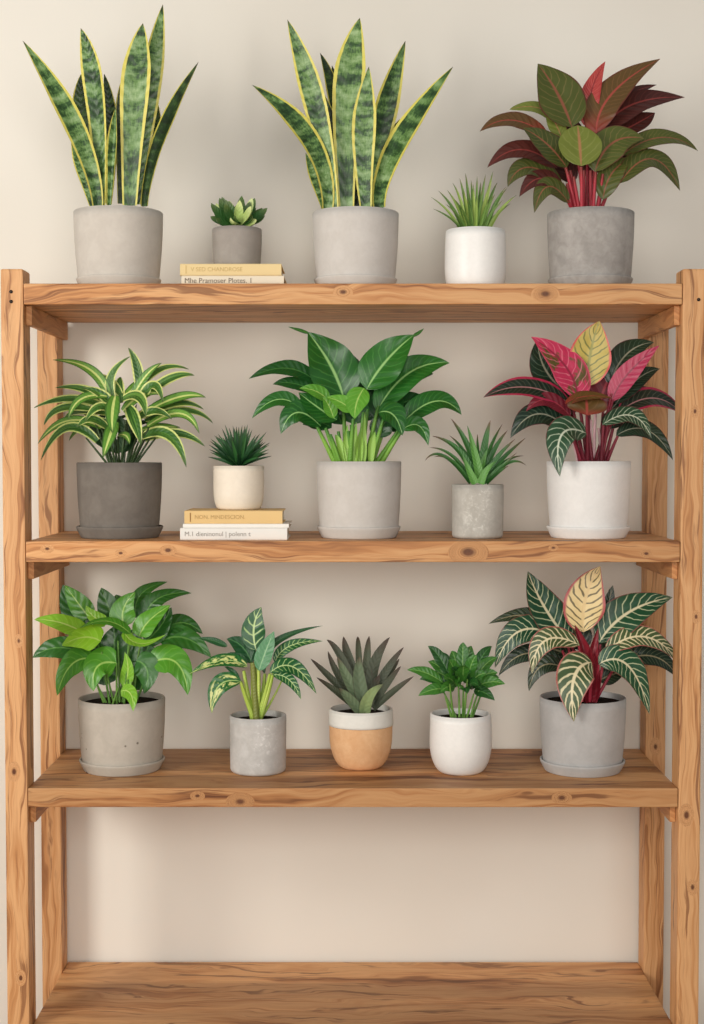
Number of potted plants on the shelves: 15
